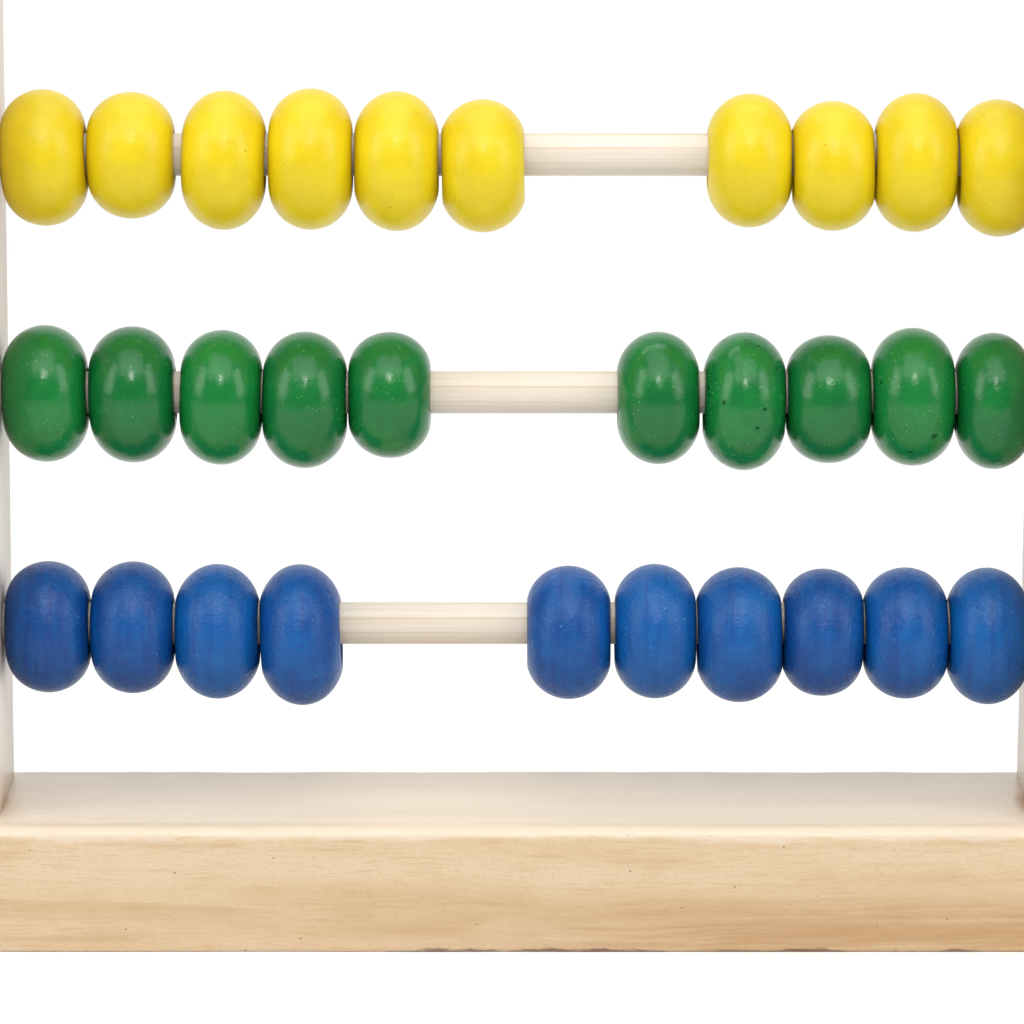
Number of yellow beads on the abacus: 10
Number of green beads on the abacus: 10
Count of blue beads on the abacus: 10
